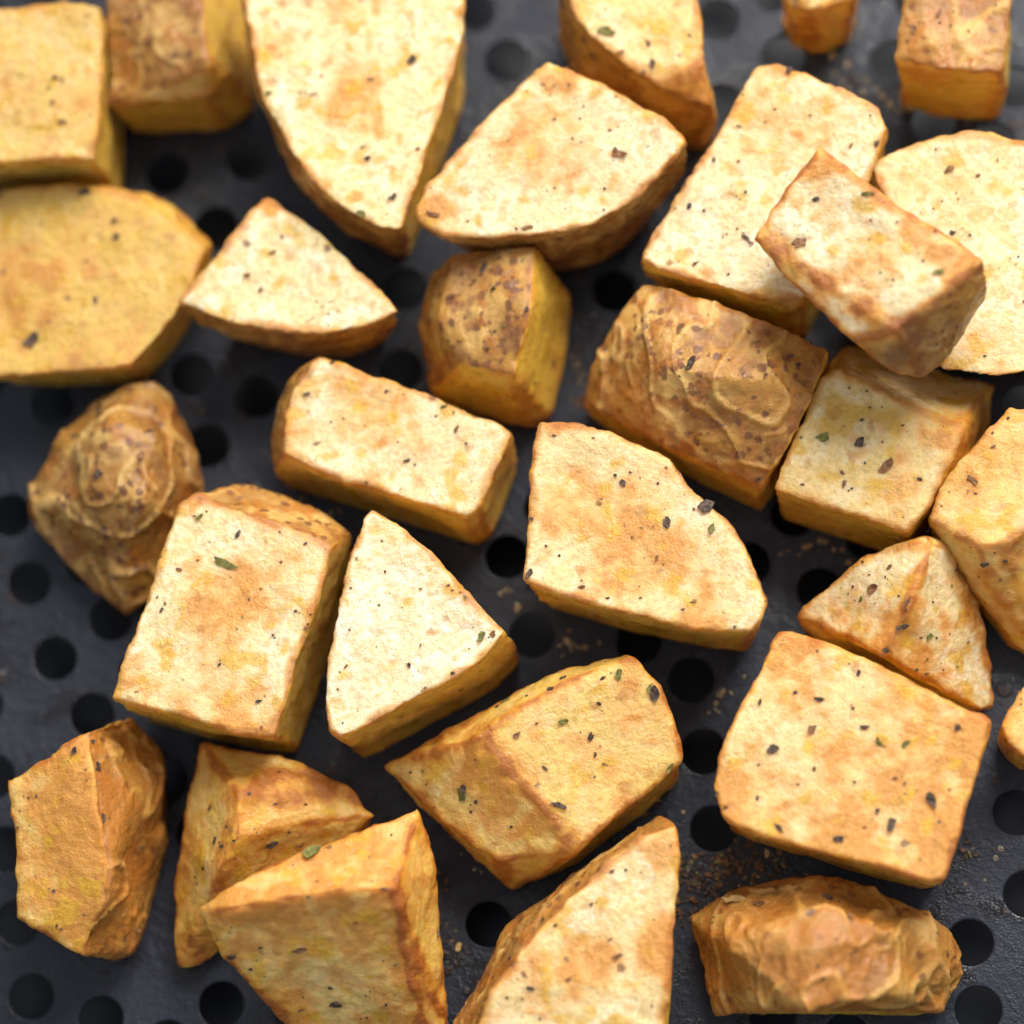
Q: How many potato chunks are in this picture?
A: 30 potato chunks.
